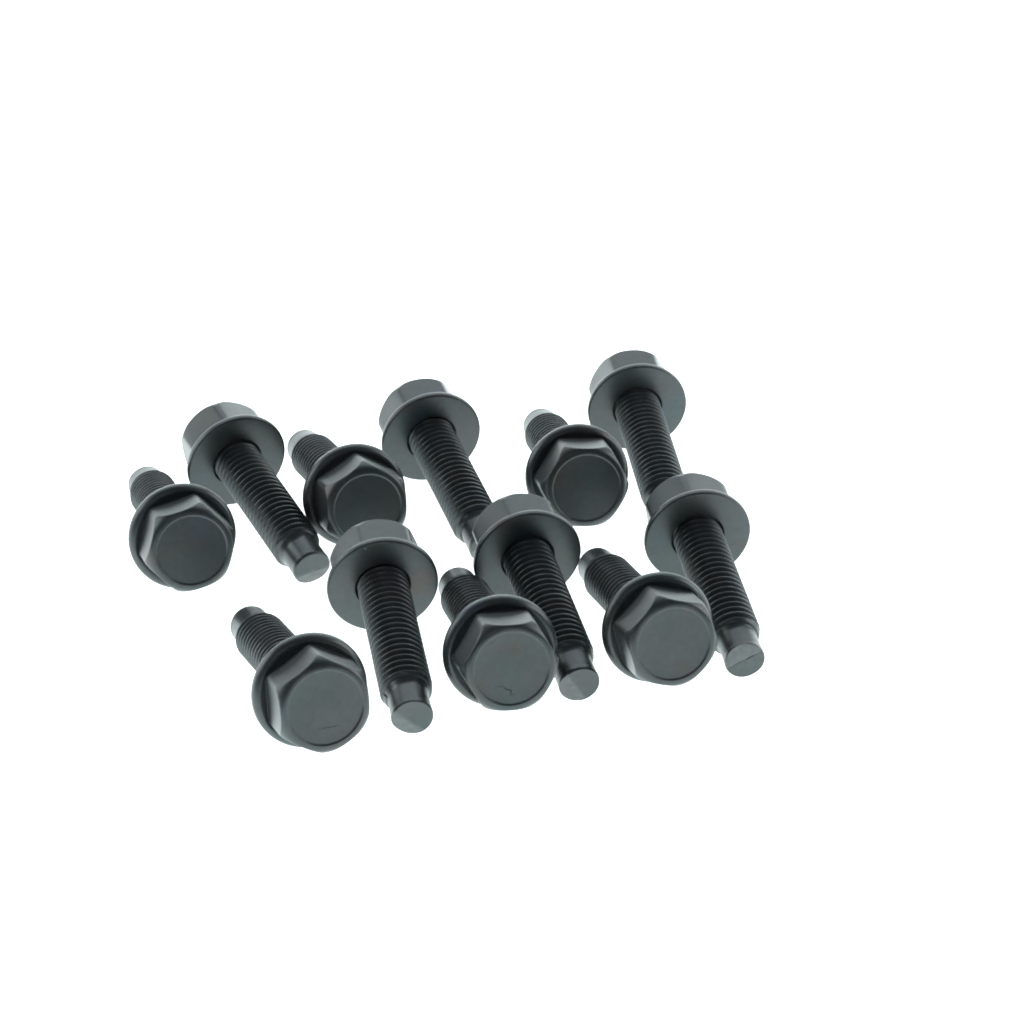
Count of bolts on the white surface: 12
